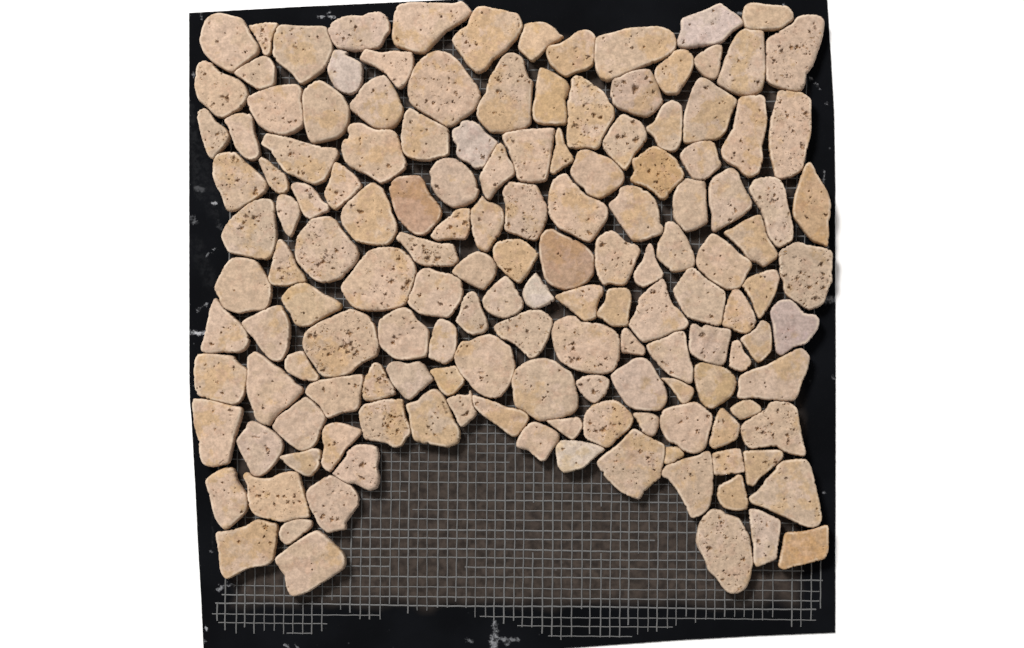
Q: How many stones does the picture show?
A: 149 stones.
